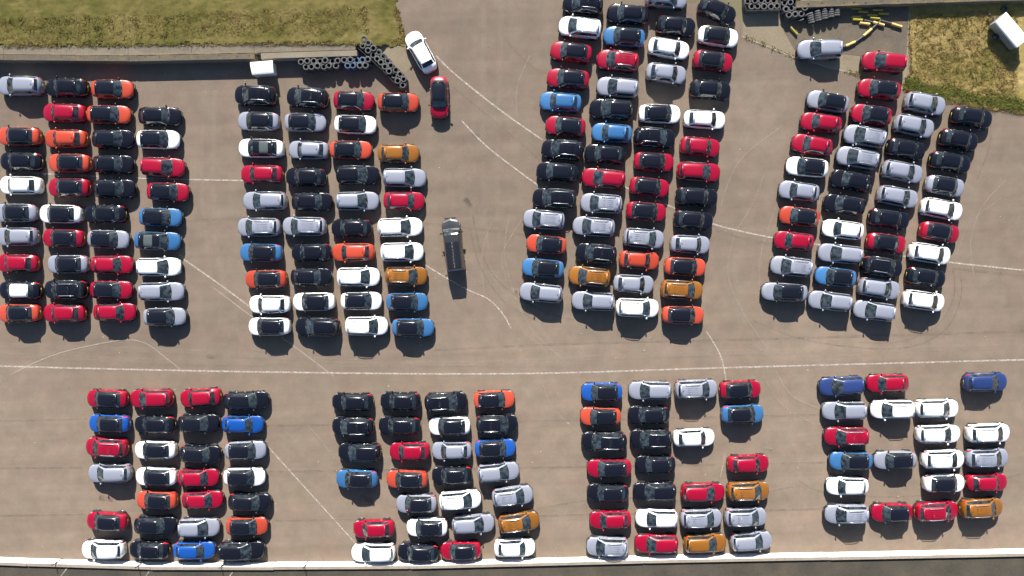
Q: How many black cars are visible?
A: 64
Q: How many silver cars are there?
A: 60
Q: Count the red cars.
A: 54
